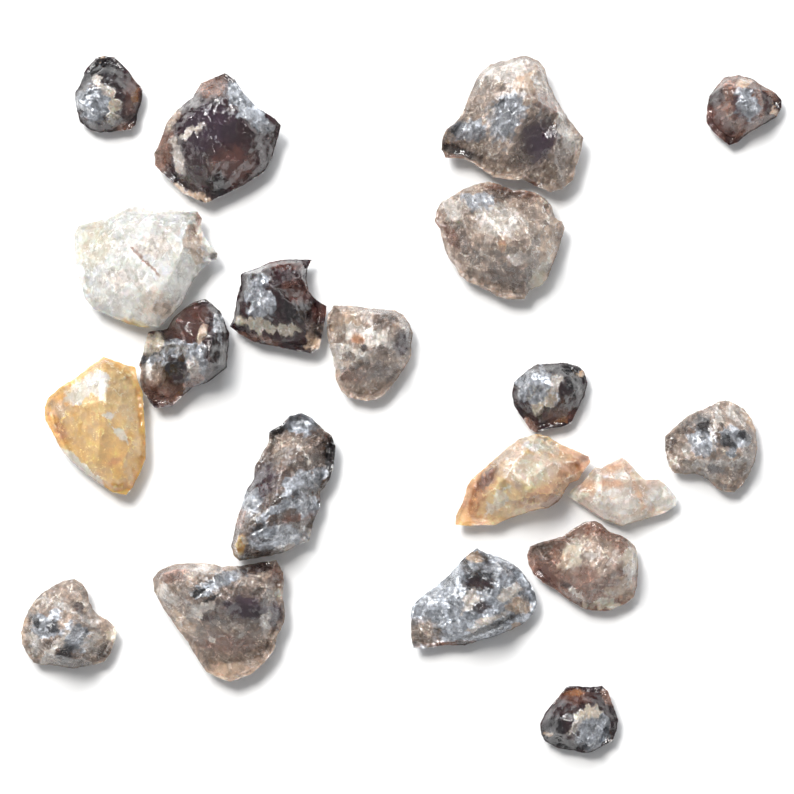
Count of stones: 20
